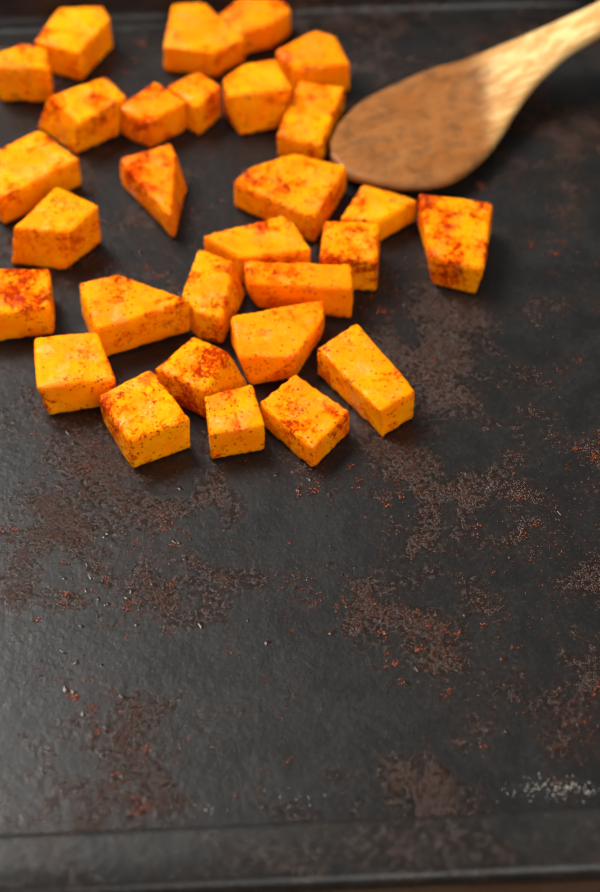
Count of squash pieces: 29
